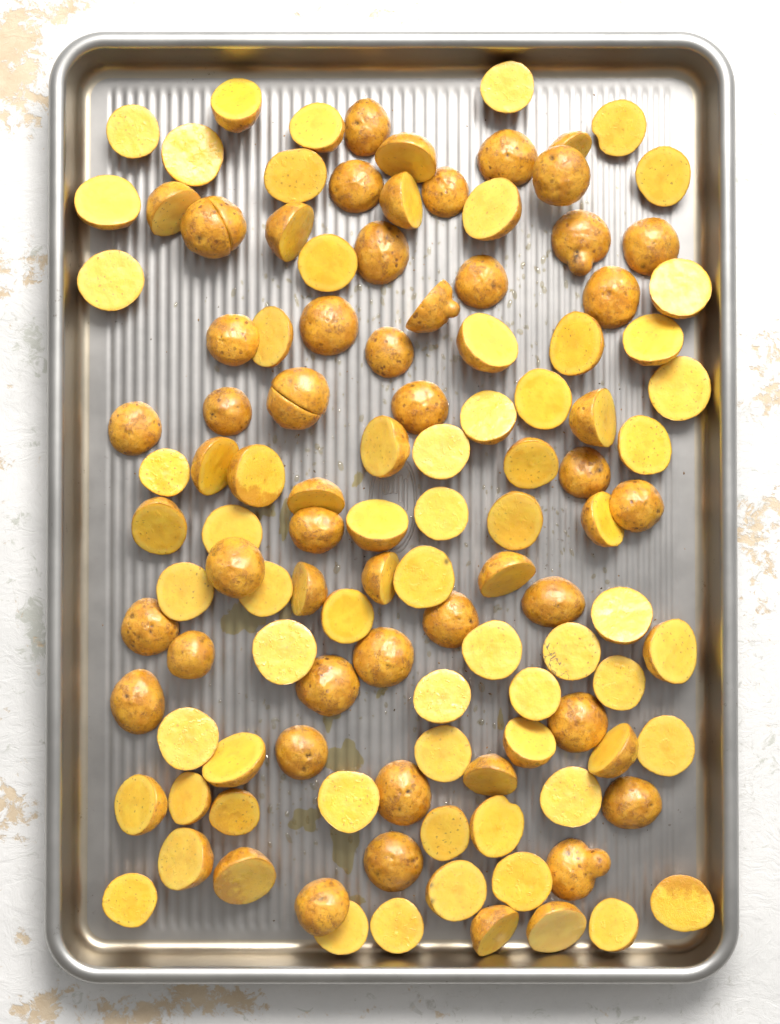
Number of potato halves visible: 119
